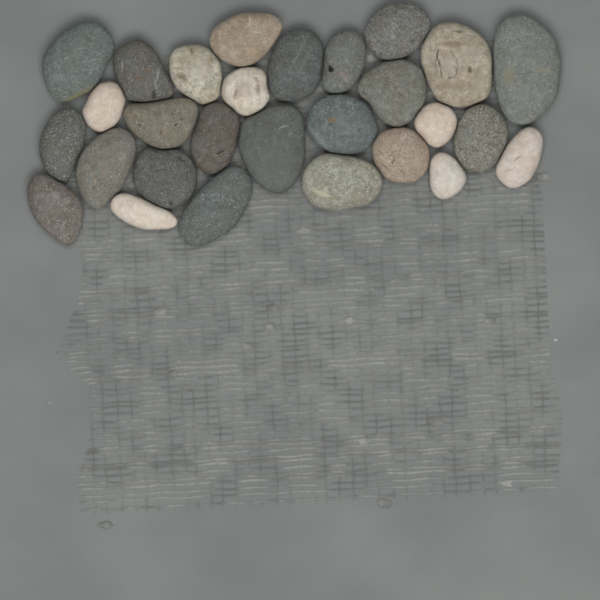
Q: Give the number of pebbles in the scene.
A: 28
